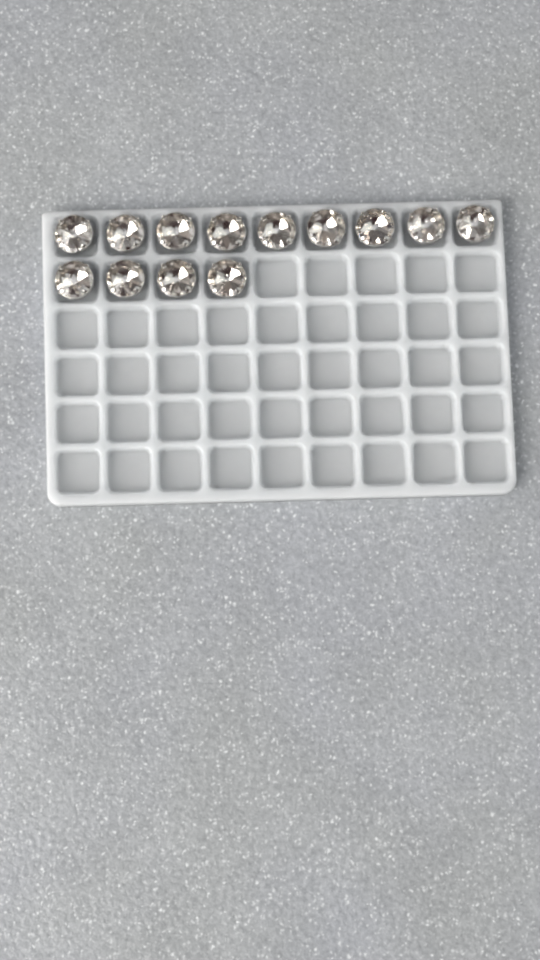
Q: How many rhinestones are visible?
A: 13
